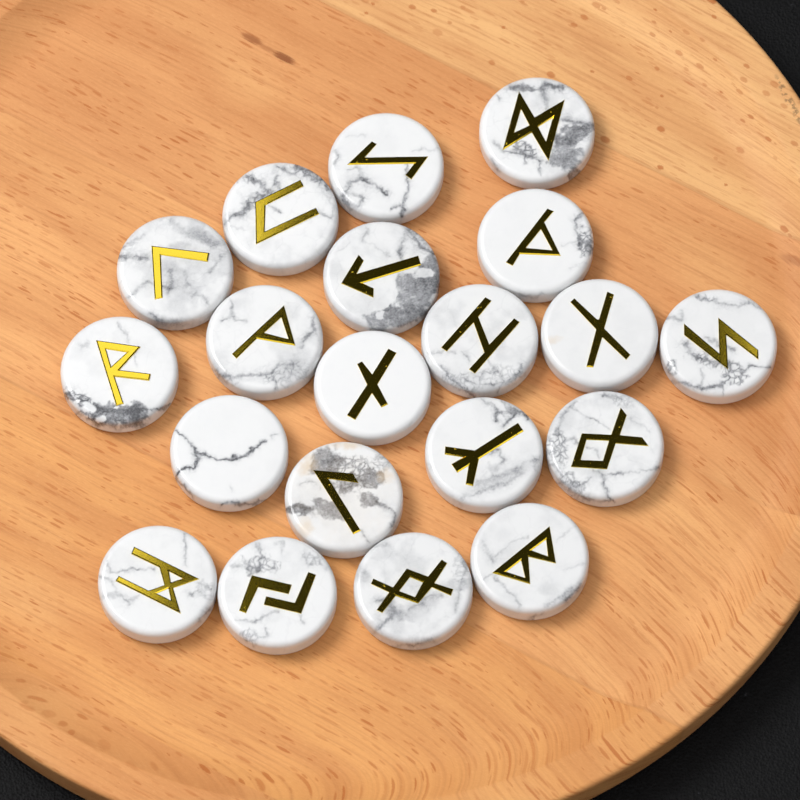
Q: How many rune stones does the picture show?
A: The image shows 20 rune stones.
